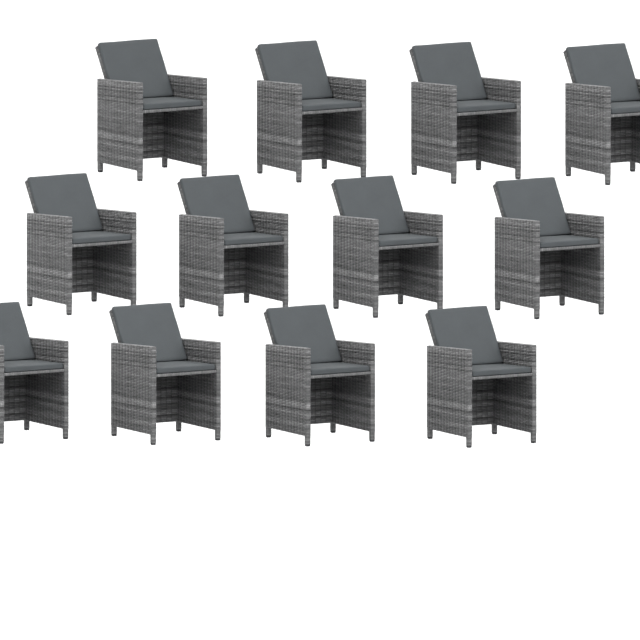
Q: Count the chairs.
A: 12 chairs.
